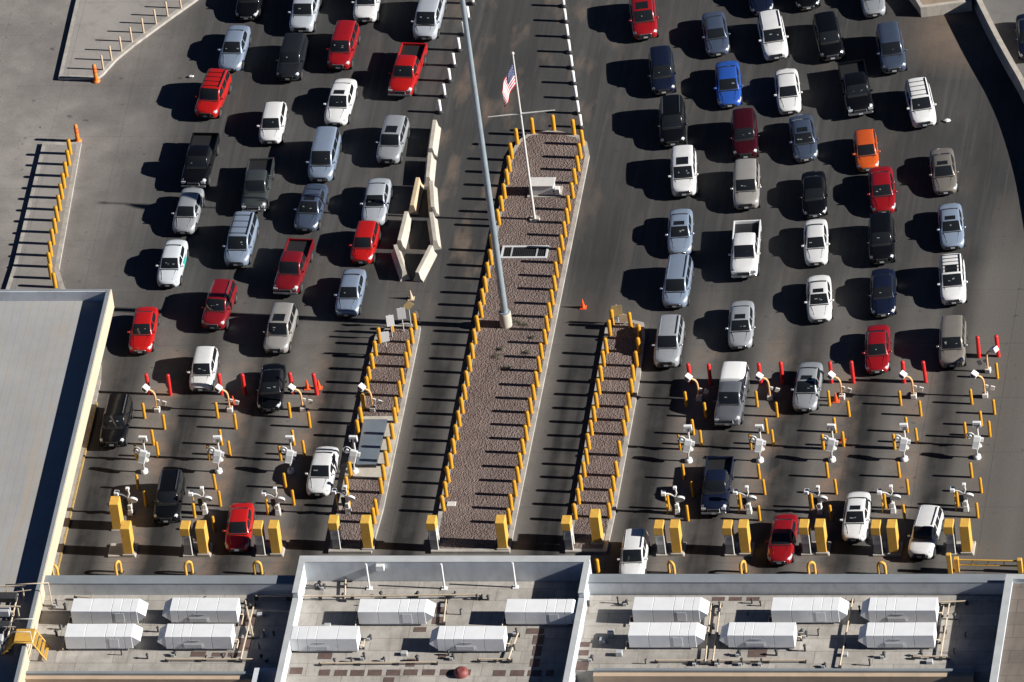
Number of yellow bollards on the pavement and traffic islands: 199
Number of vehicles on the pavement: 75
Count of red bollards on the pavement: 16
